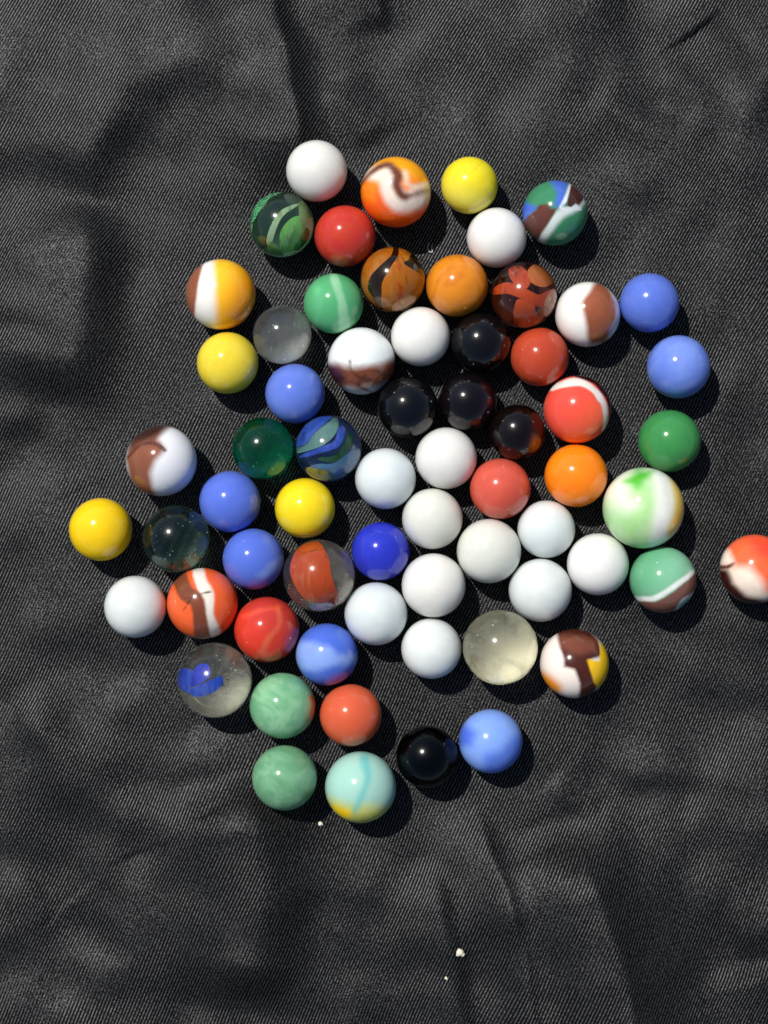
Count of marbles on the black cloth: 65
